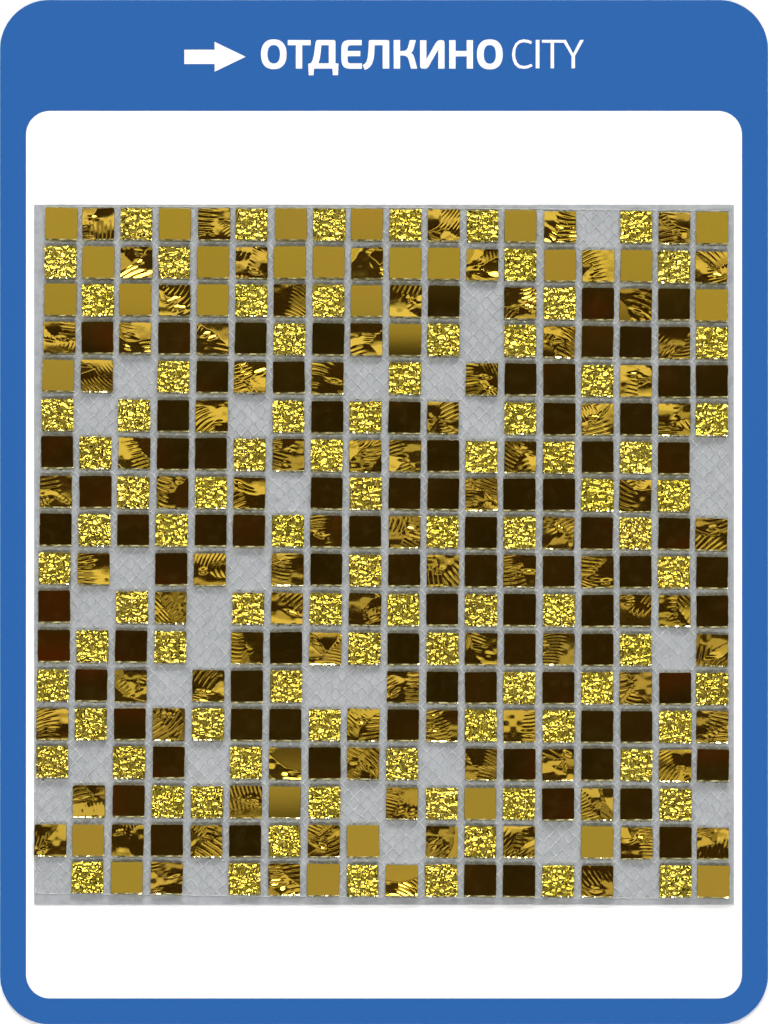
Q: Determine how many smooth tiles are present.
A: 112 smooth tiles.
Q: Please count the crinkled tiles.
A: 88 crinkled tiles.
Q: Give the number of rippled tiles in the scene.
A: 92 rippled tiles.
